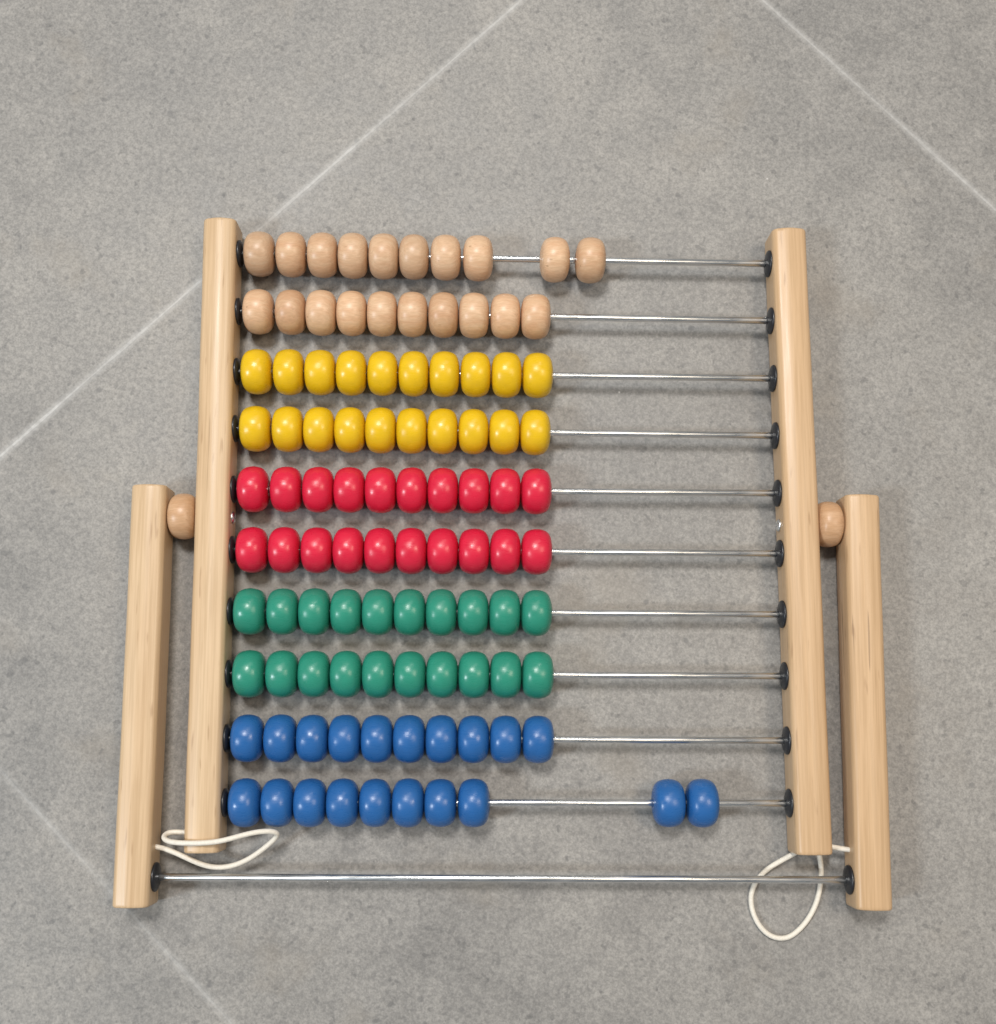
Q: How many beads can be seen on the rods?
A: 100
